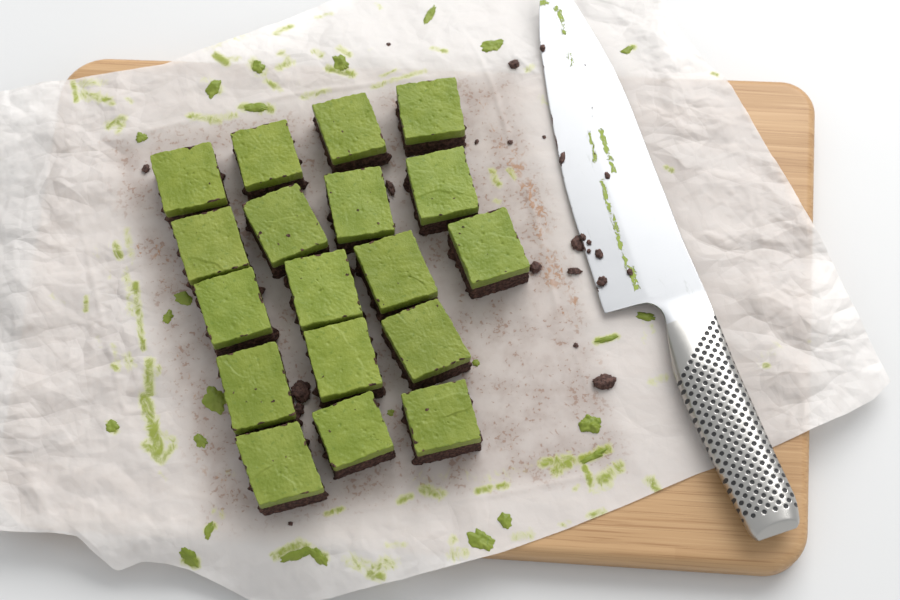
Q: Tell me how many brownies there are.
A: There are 18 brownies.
